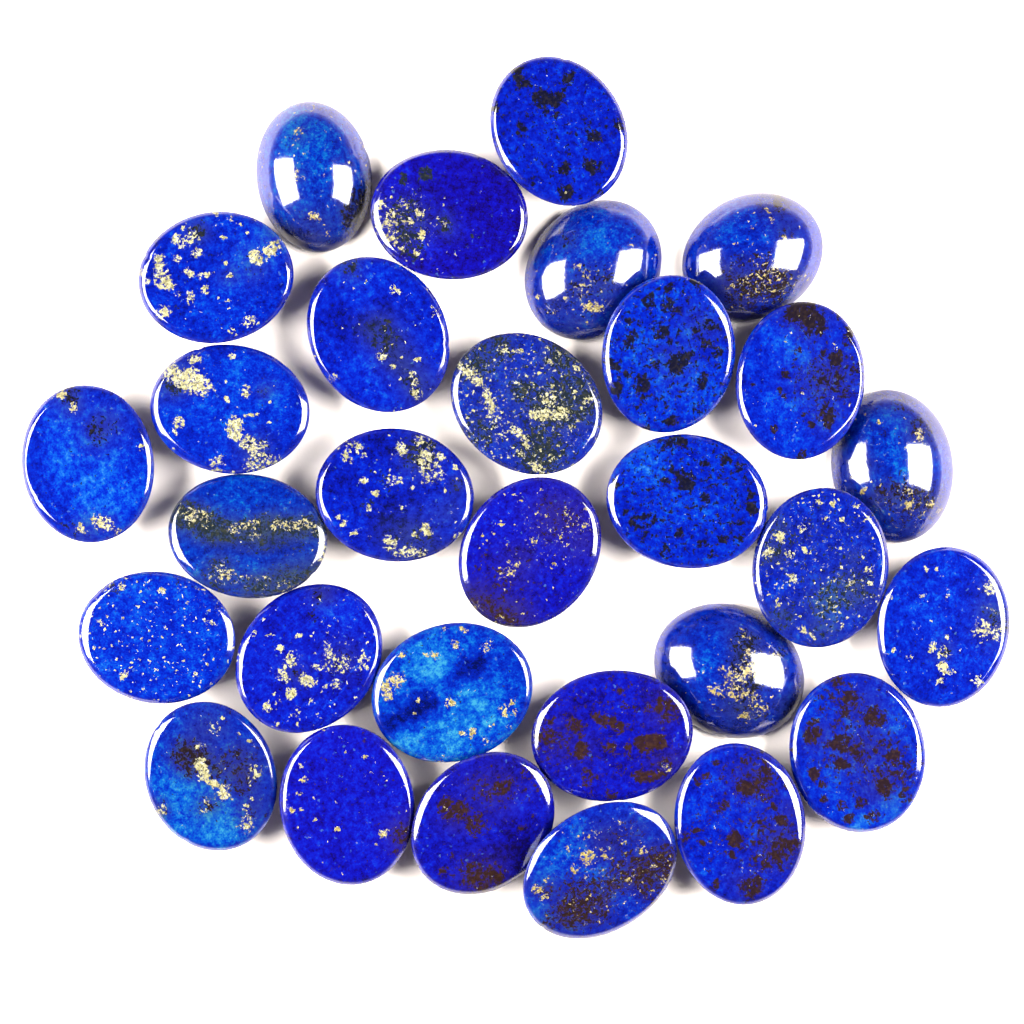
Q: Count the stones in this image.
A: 30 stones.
